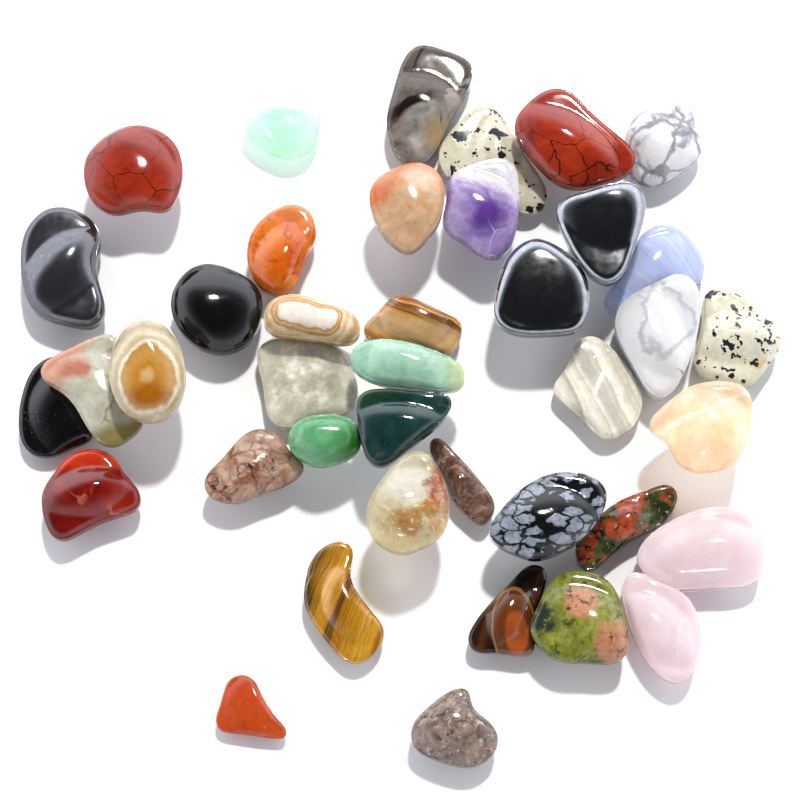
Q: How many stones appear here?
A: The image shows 40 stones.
